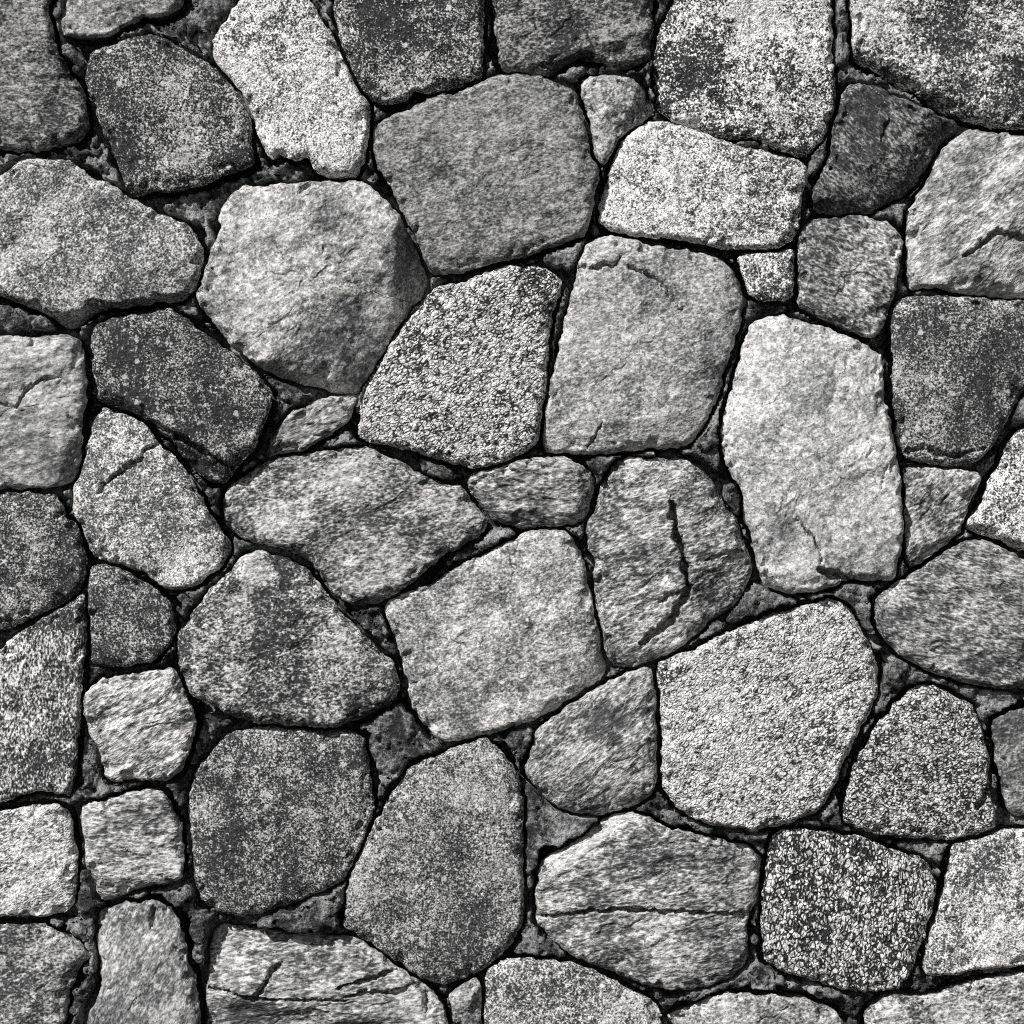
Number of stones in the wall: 55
